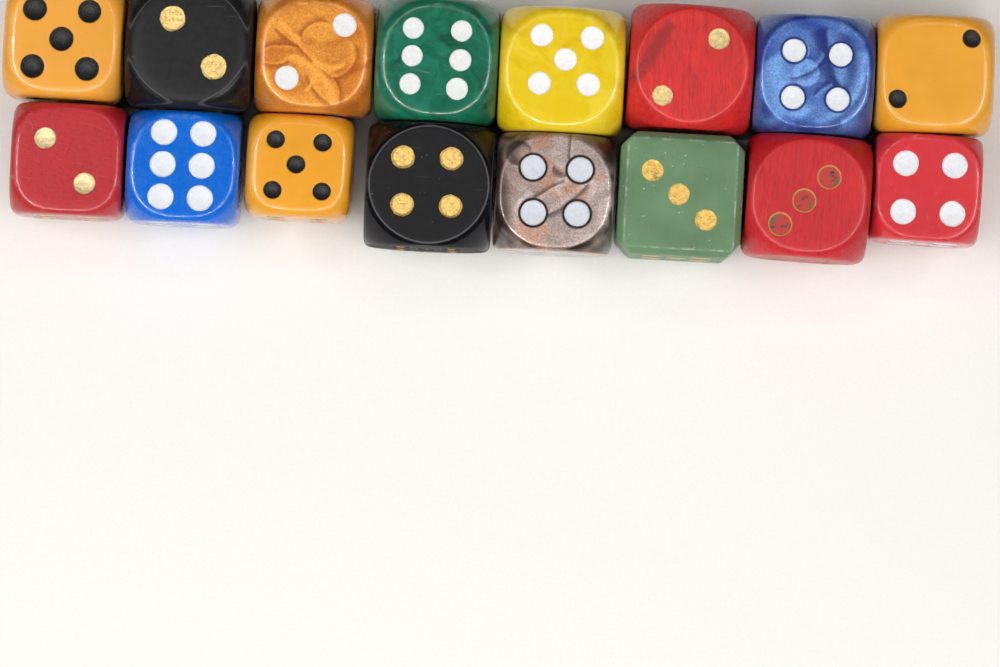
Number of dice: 16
